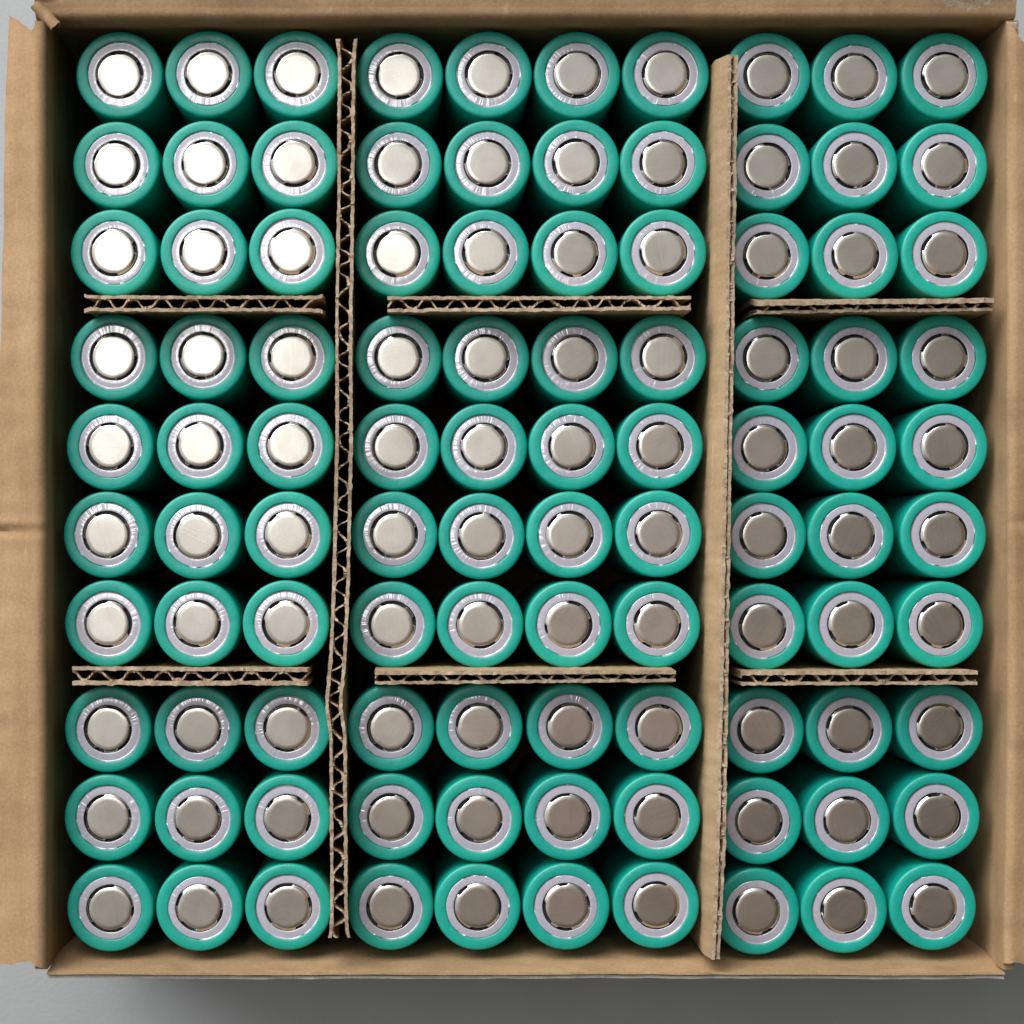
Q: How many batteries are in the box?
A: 100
